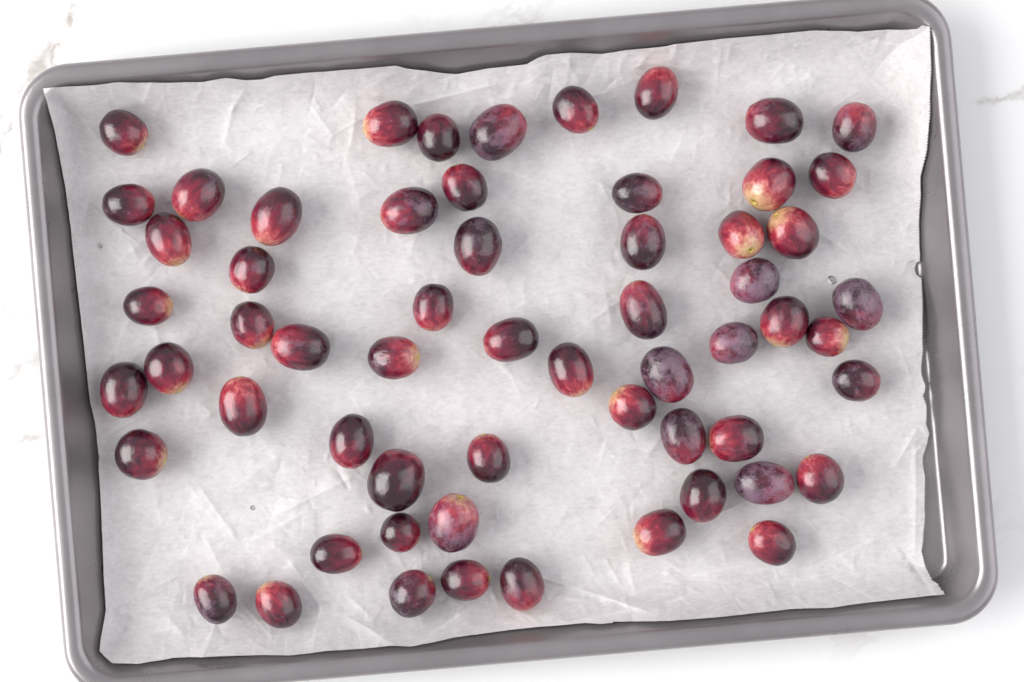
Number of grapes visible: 60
